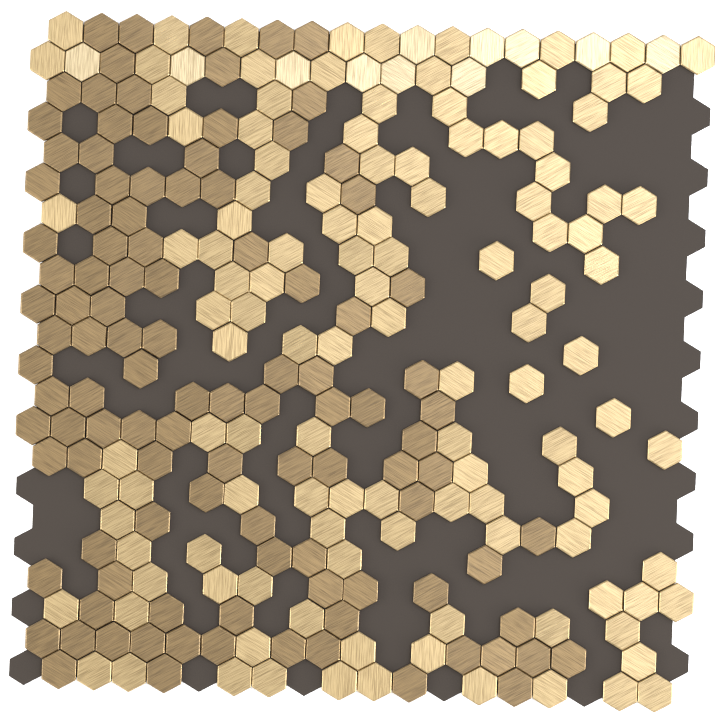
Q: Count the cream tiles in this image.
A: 11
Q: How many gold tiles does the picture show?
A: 119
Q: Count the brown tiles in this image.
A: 108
